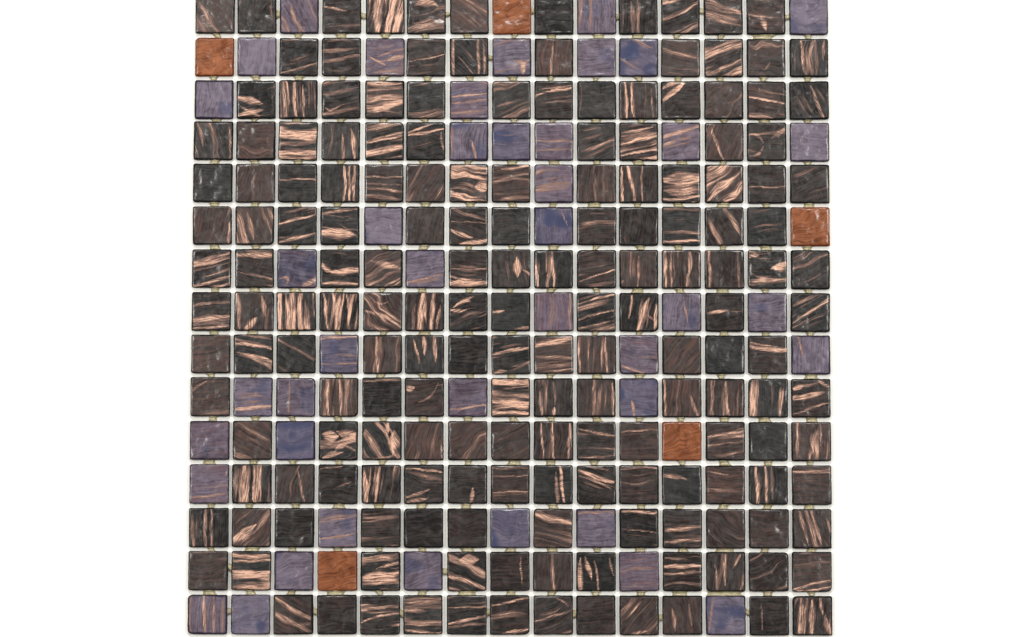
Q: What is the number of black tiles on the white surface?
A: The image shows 178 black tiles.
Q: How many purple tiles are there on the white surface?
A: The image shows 42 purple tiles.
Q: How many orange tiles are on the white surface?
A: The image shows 5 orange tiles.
